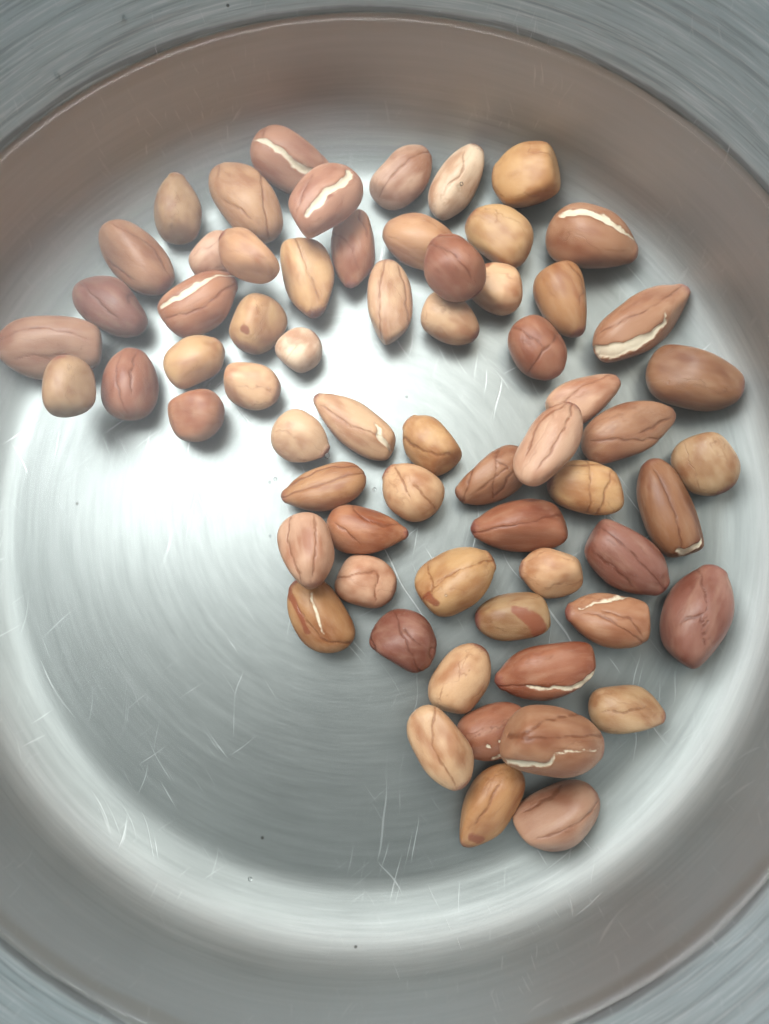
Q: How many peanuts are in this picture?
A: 65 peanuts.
